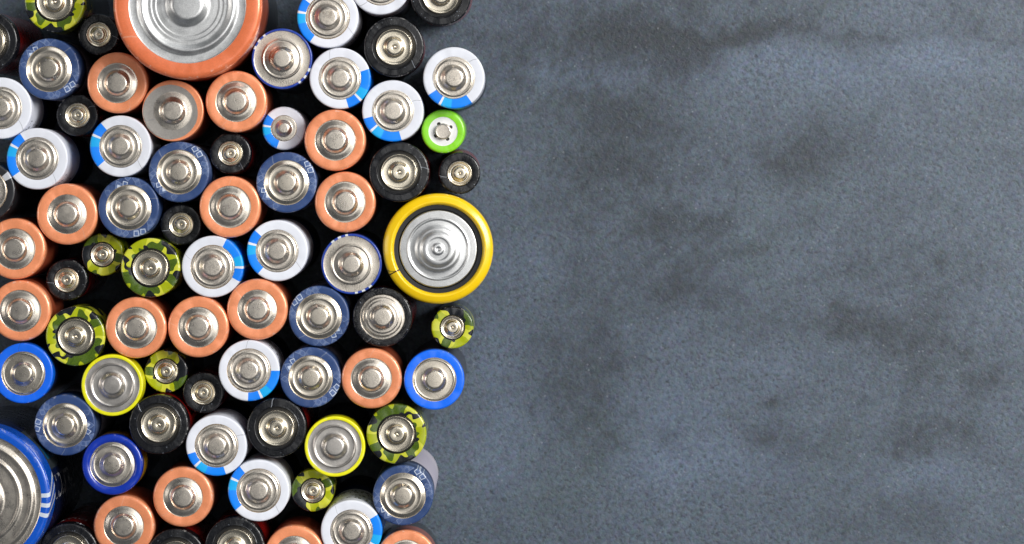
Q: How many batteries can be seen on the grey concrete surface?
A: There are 77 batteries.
